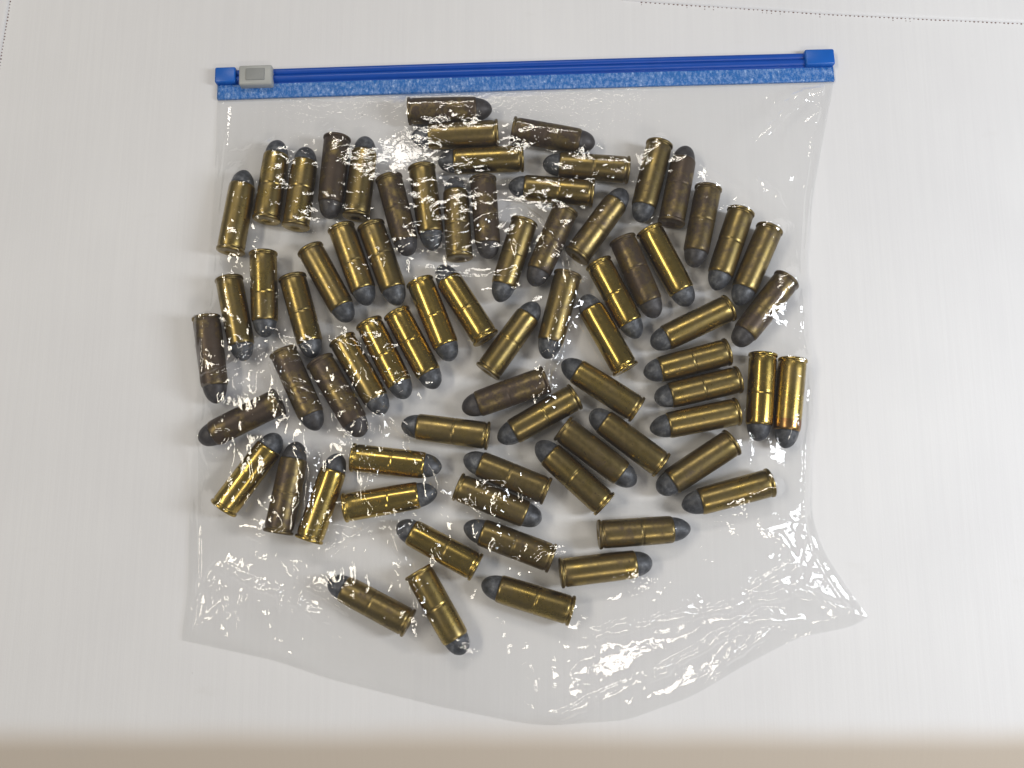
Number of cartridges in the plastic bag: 74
